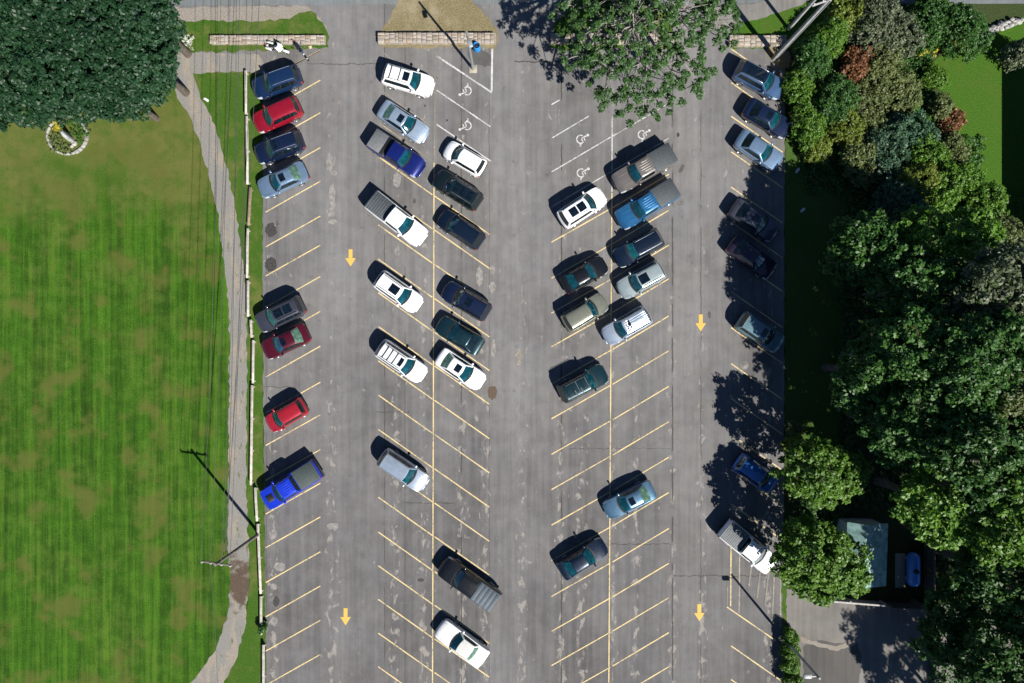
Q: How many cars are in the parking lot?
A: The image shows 35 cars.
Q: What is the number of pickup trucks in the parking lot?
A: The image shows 7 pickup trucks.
